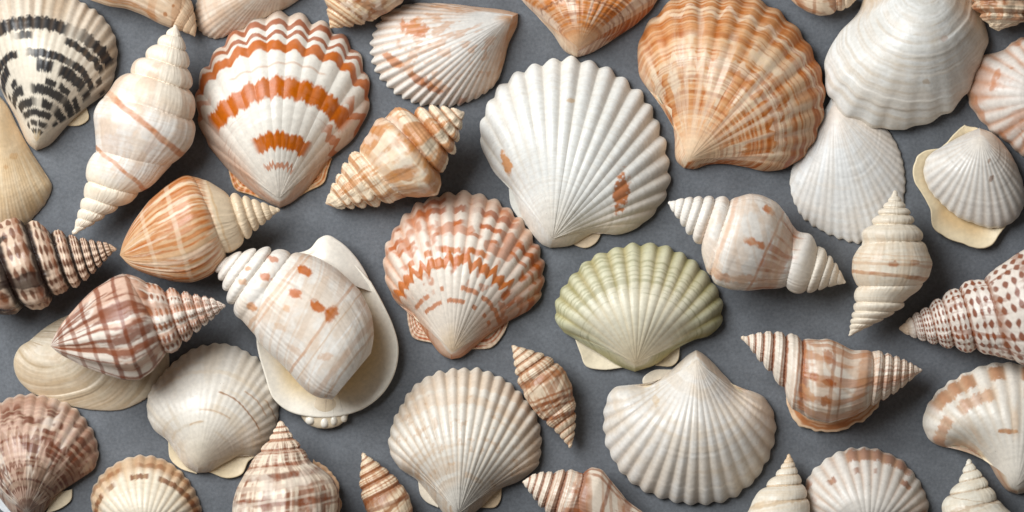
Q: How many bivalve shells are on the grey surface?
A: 22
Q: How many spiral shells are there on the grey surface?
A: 20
